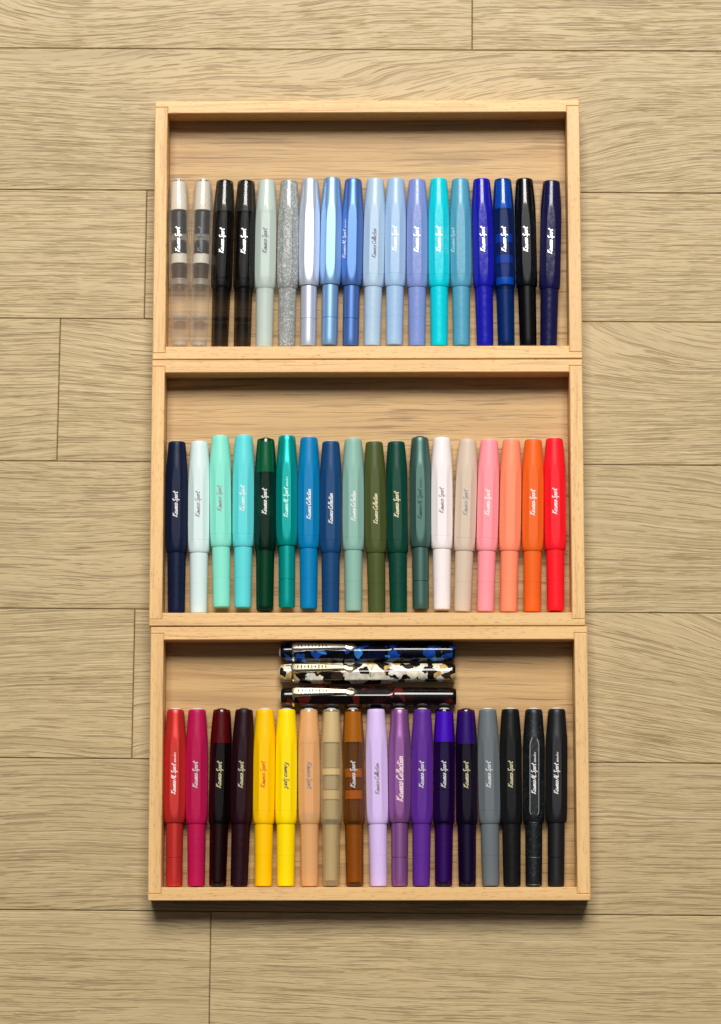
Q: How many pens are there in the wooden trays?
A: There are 57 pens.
